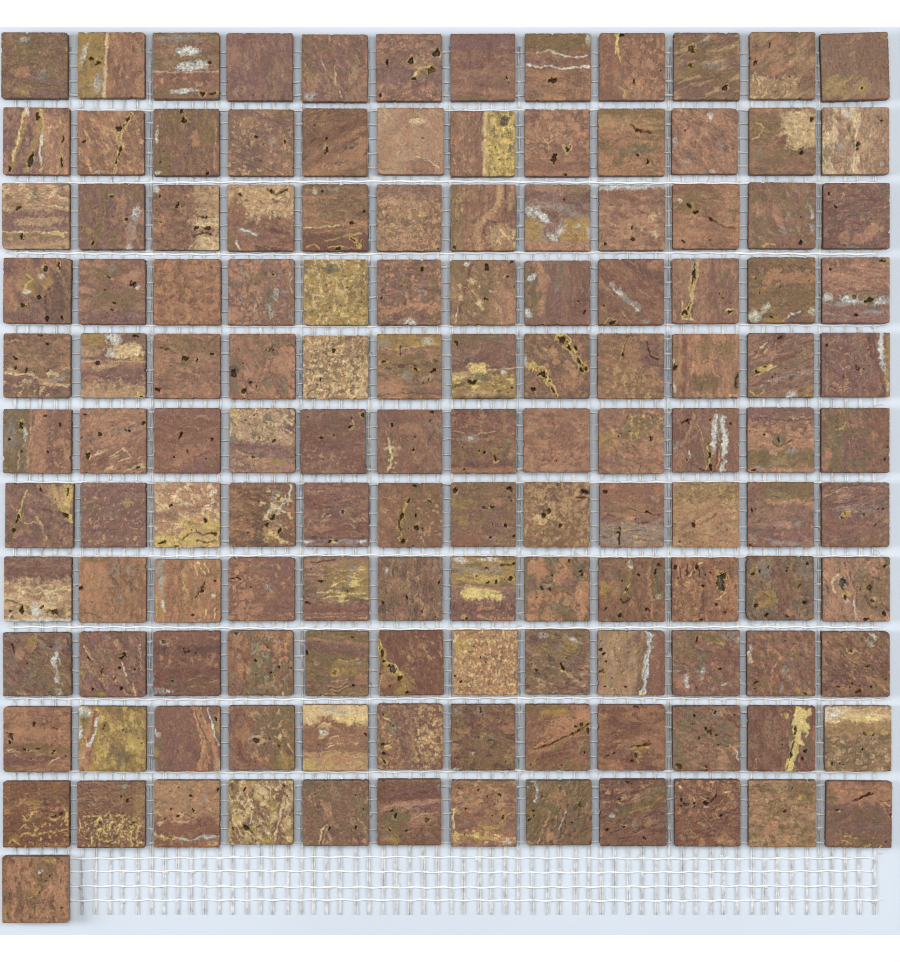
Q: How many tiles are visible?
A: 133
